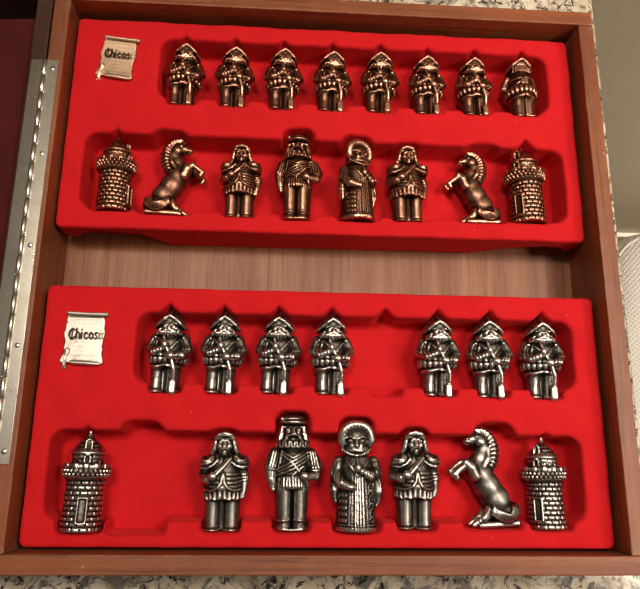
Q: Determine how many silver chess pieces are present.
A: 14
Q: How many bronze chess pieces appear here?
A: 16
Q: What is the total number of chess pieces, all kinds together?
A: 30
